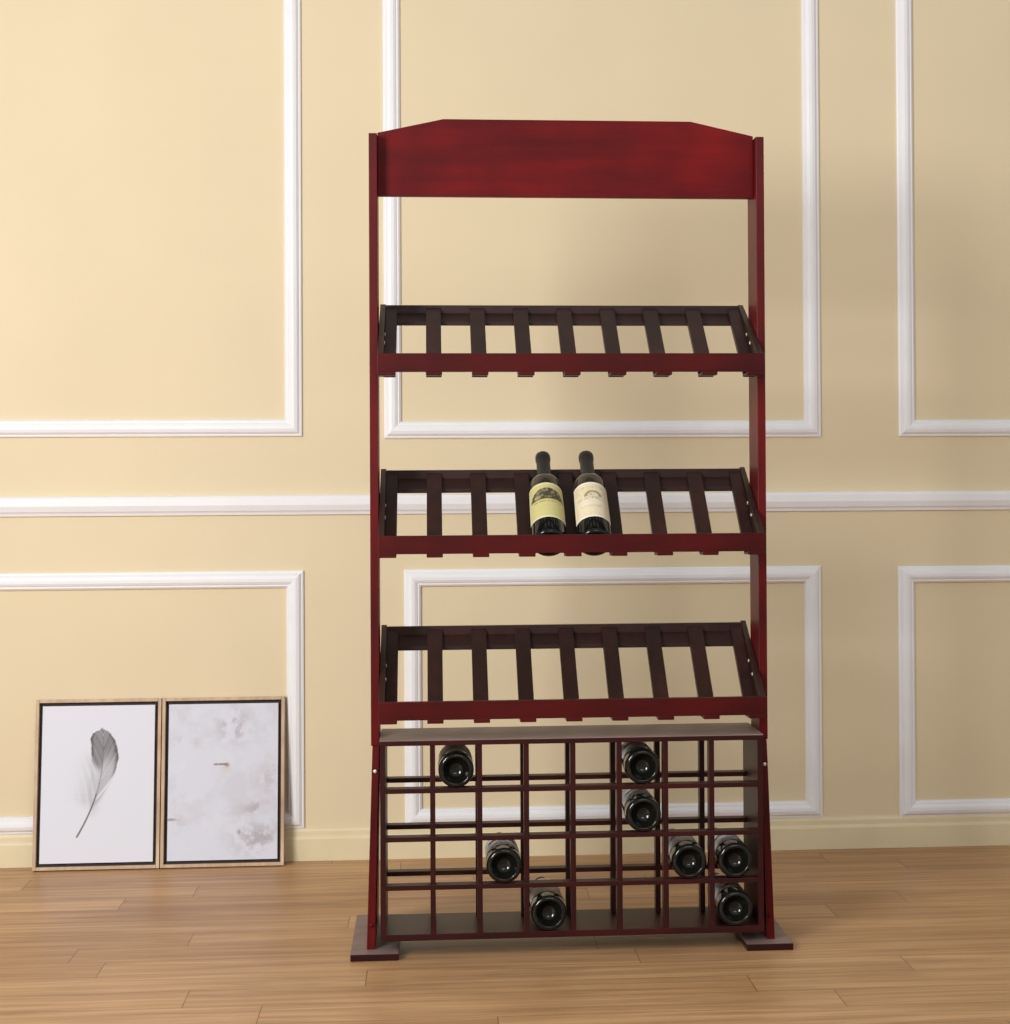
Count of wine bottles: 10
